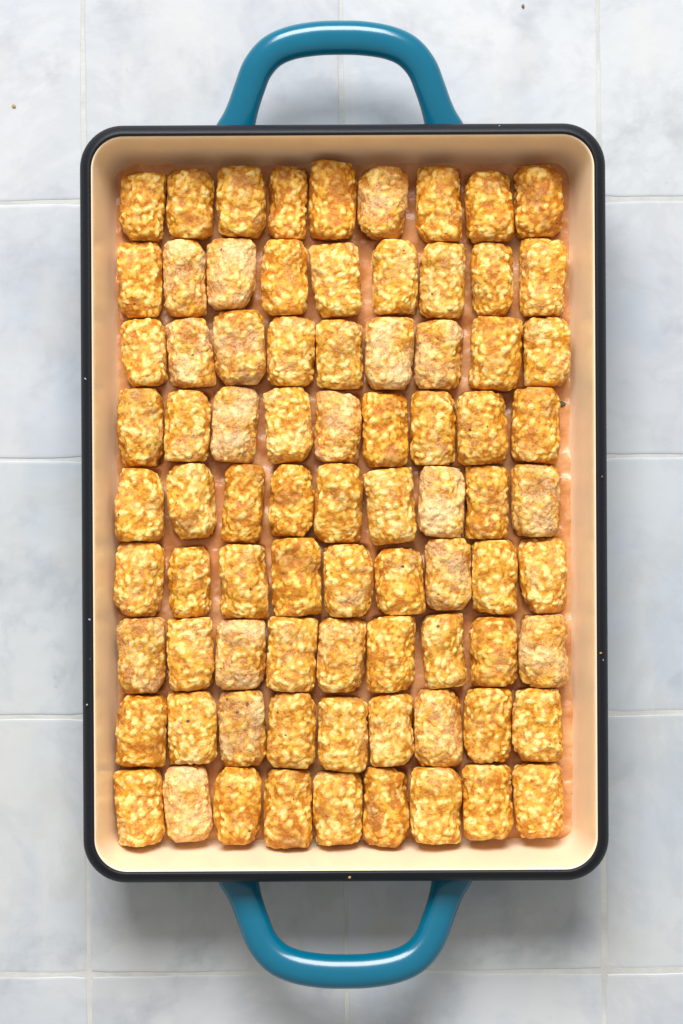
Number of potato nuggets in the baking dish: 81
